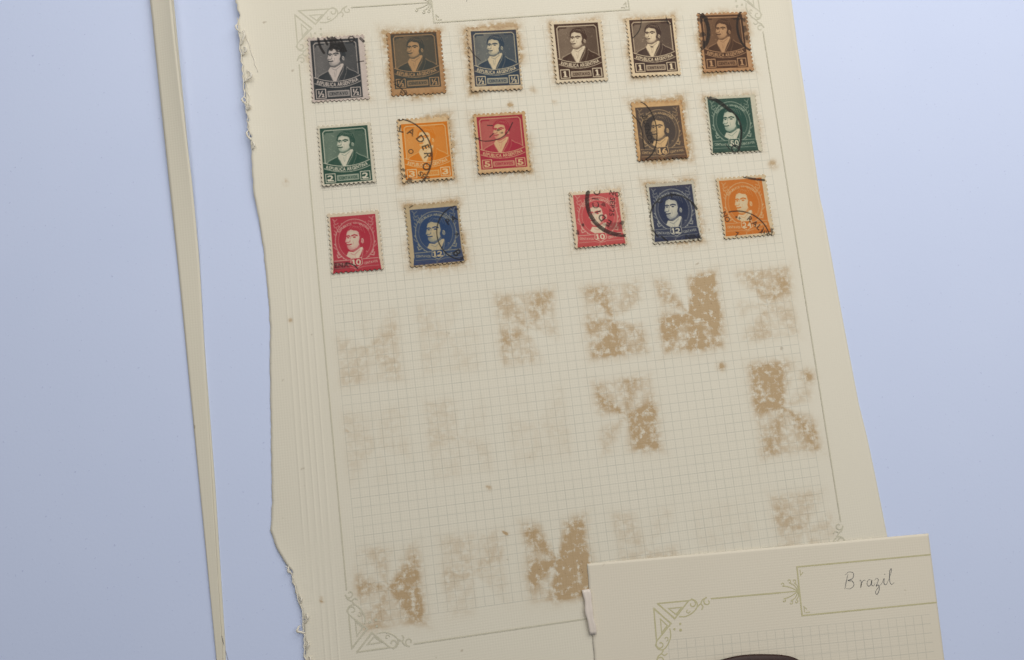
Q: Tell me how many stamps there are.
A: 16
